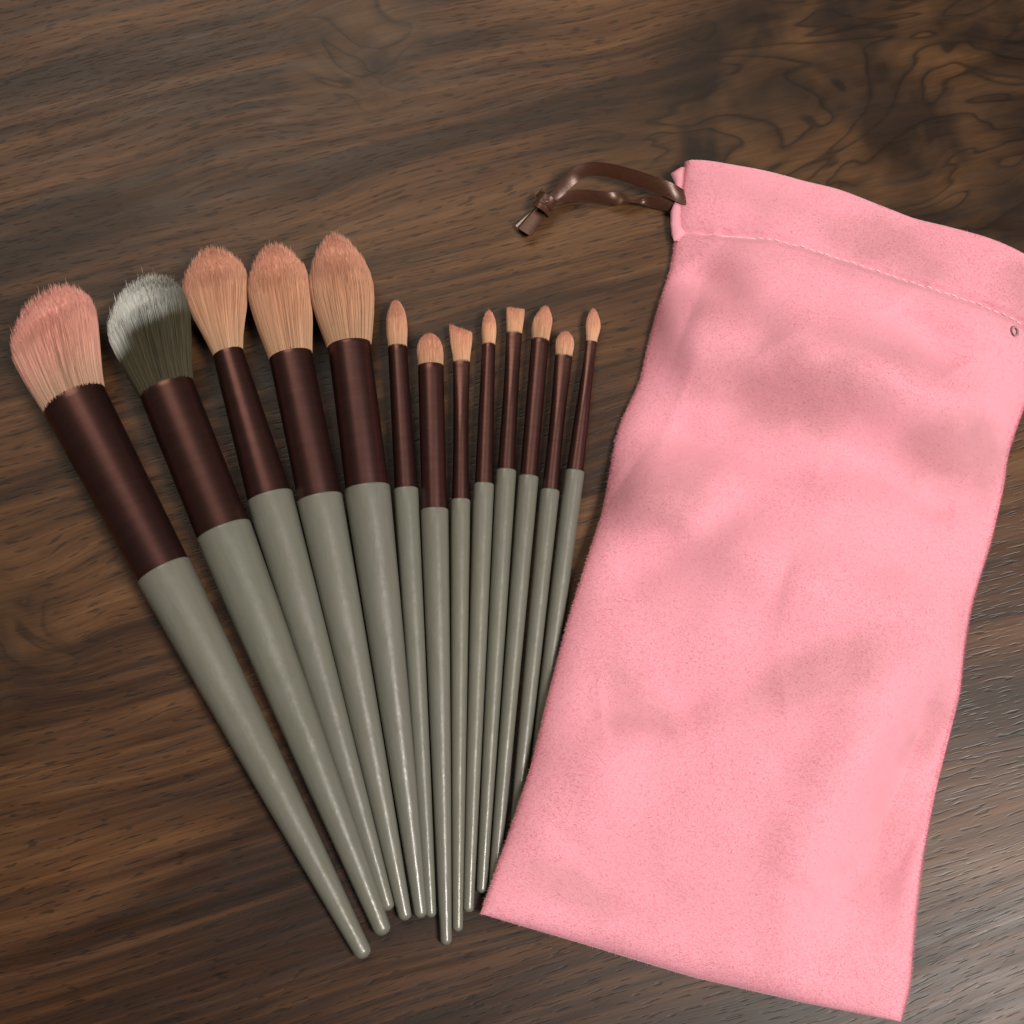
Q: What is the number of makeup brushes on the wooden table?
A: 13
